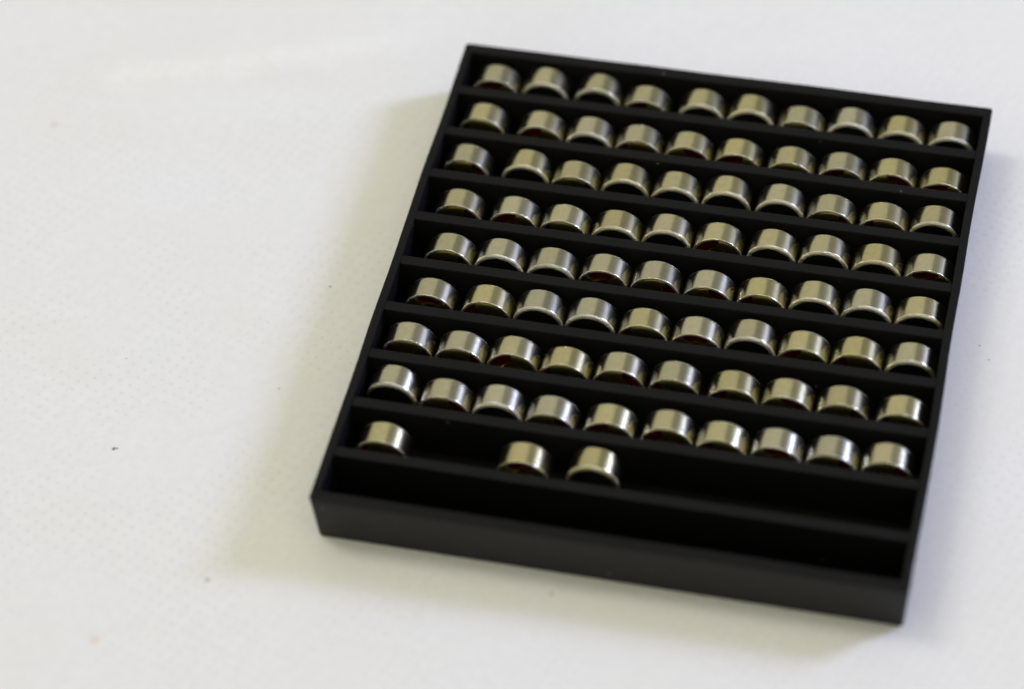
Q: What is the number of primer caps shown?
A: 83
